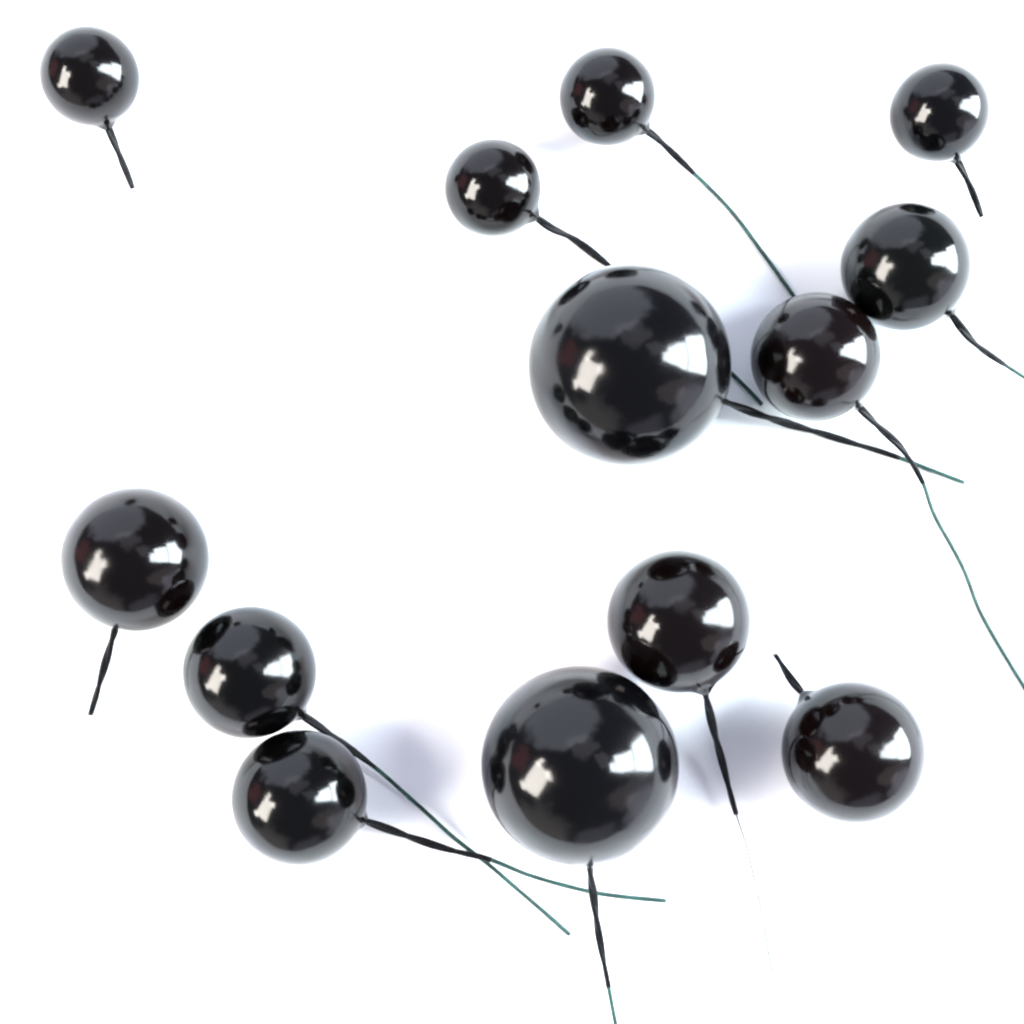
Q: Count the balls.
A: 13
